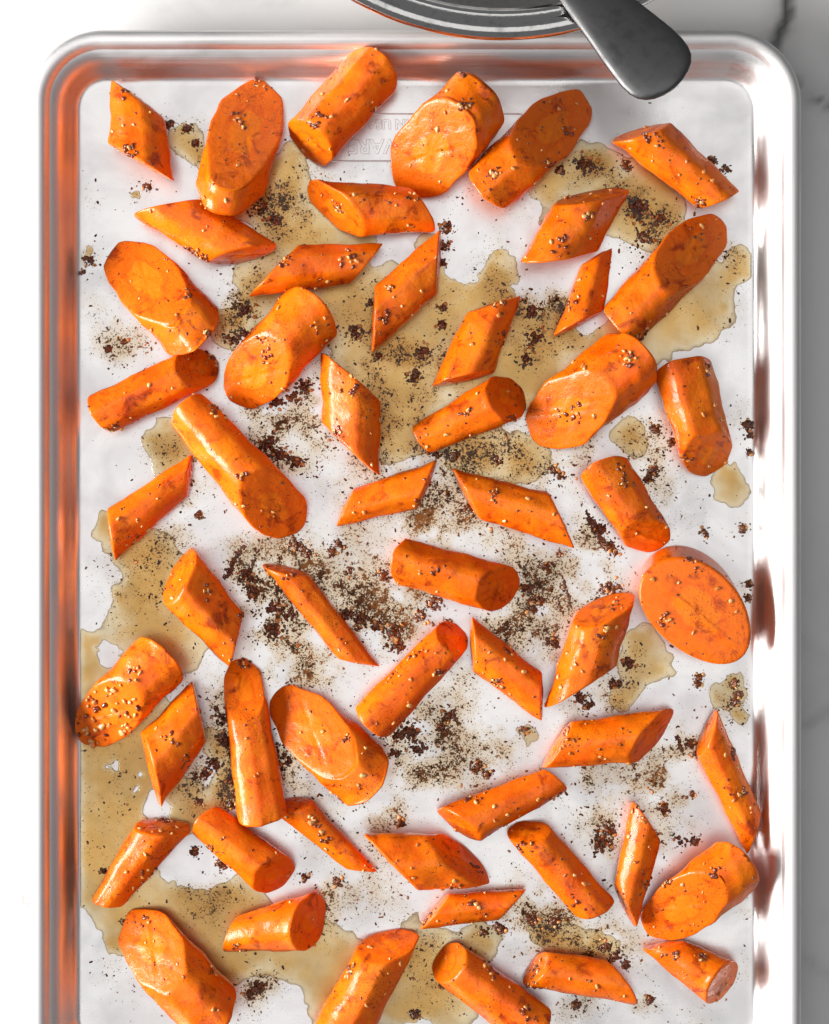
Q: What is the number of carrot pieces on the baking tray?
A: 54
